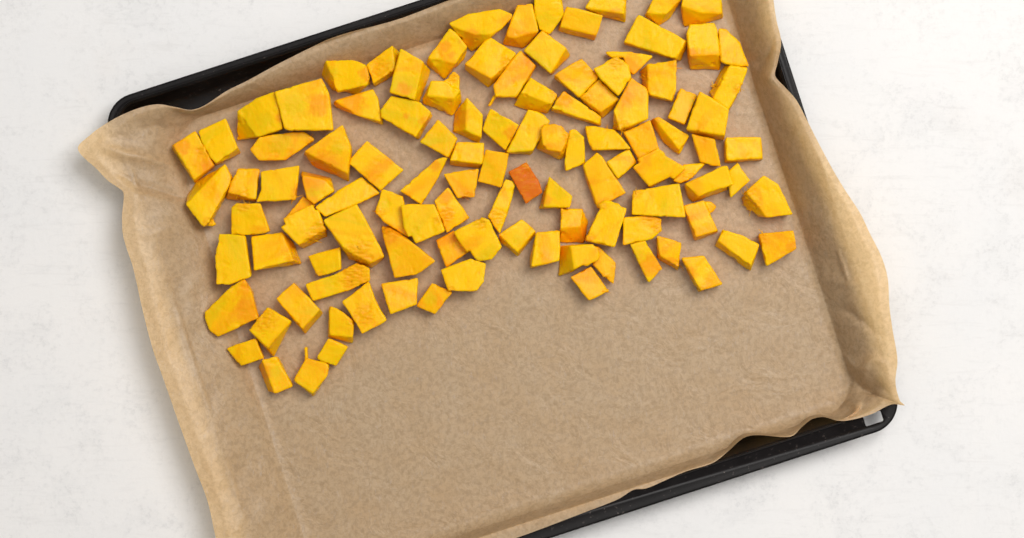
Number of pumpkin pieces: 109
